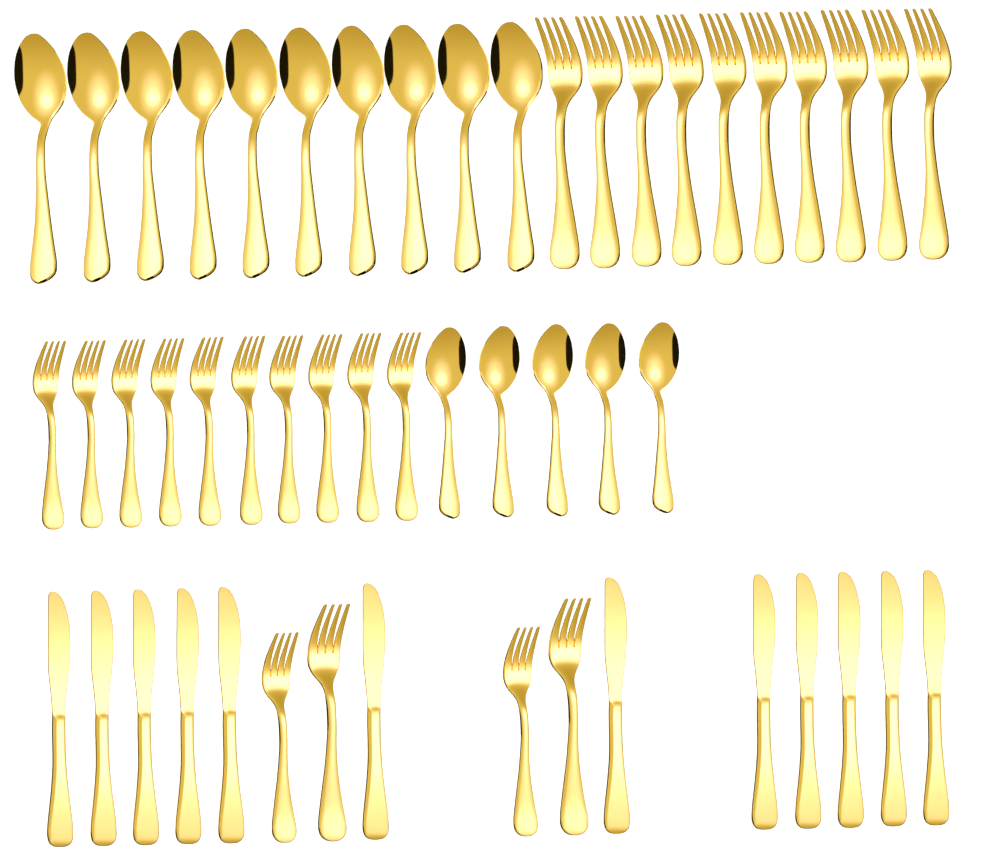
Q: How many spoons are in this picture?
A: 15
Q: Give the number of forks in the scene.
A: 24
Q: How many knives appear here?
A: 12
